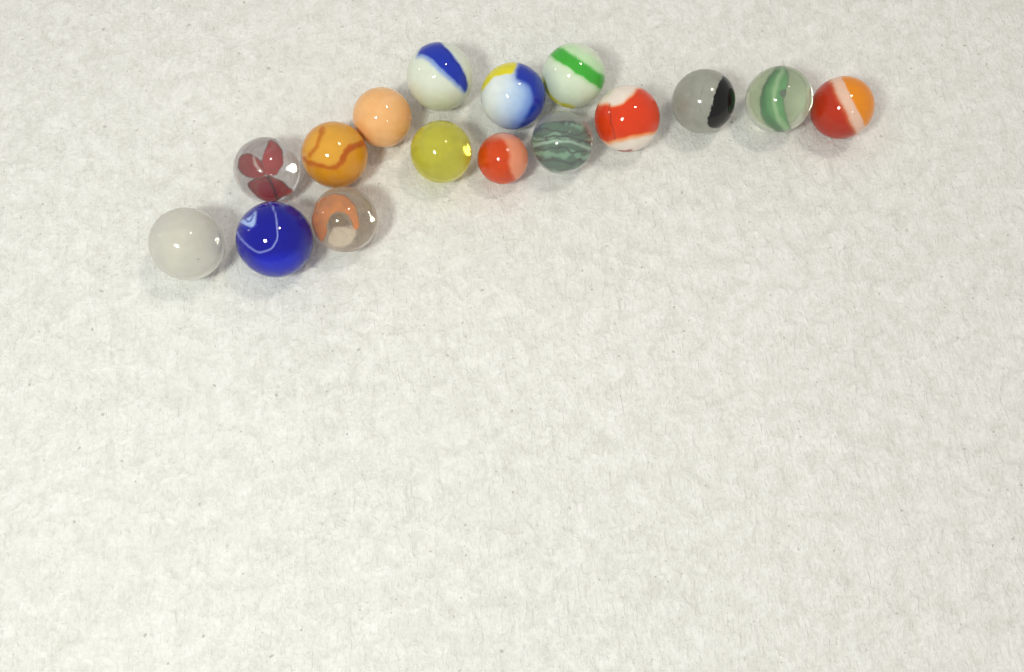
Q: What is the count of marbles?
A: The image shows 16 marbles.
